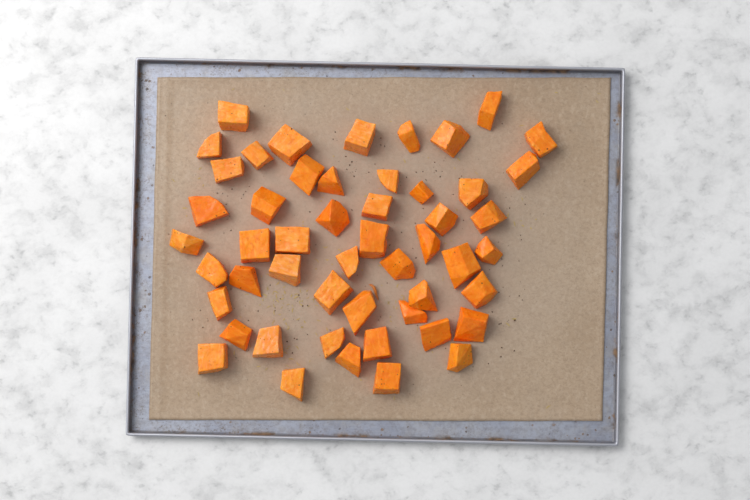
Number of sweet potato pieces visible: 51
